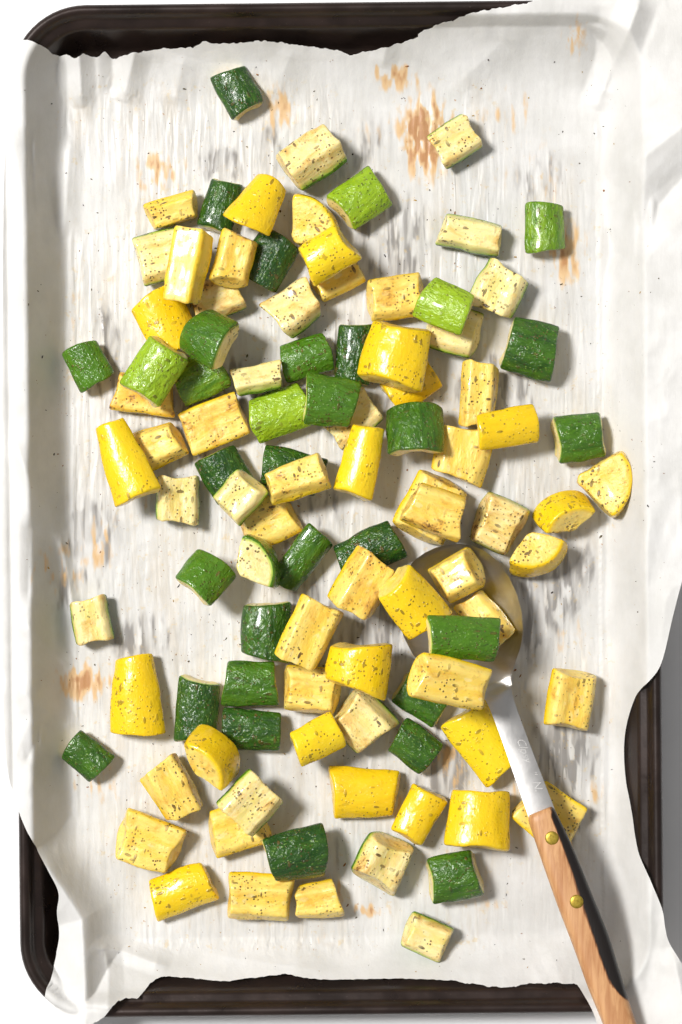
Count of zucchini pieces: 51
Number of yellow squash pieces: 49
